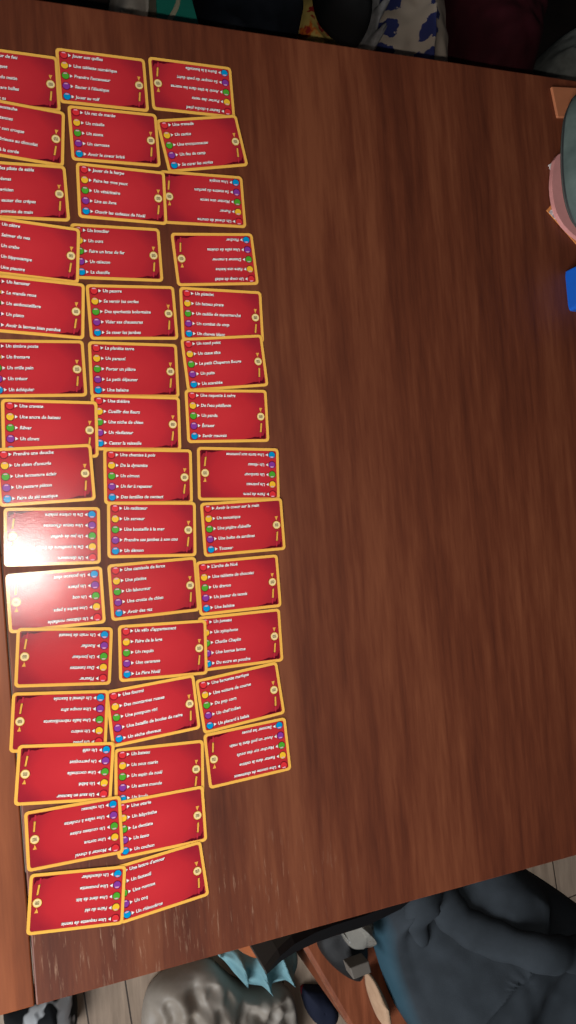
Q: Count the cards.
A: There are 43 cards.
